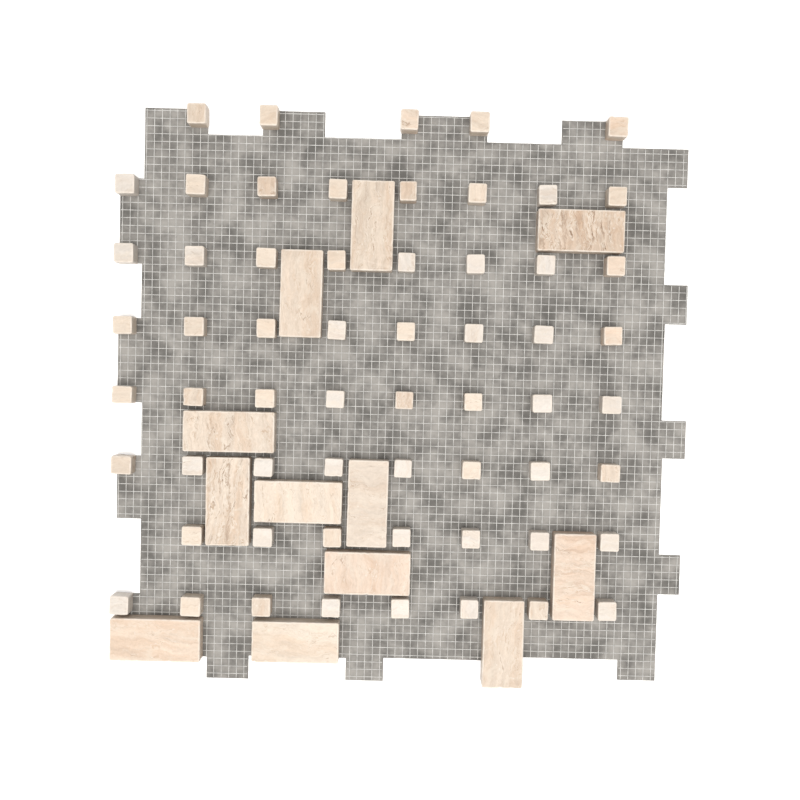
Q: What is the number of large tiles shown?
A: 12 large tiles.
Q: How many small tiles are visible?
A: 60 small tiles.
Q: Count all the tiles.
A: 72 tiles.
